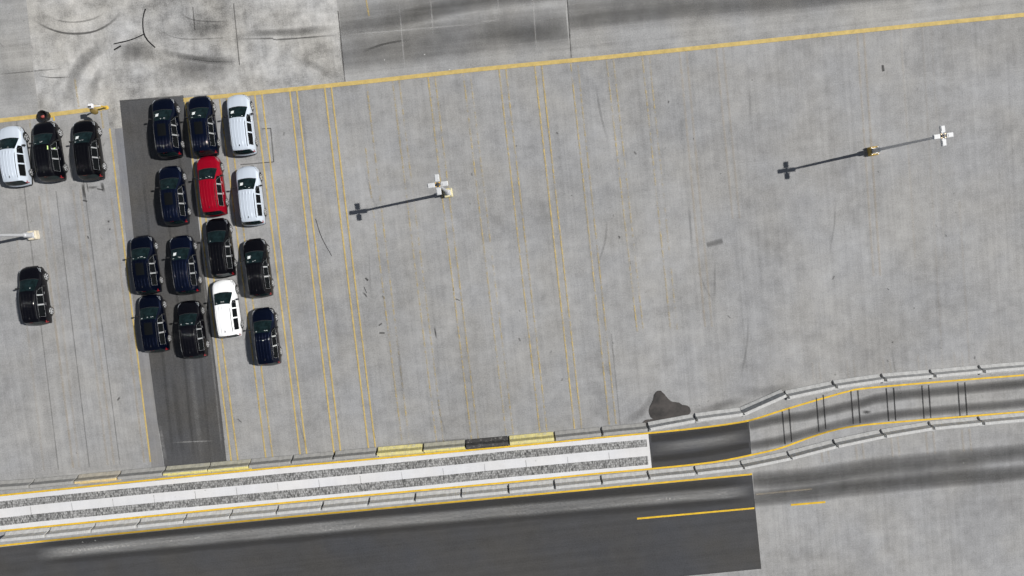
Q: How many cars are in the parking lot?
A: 18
